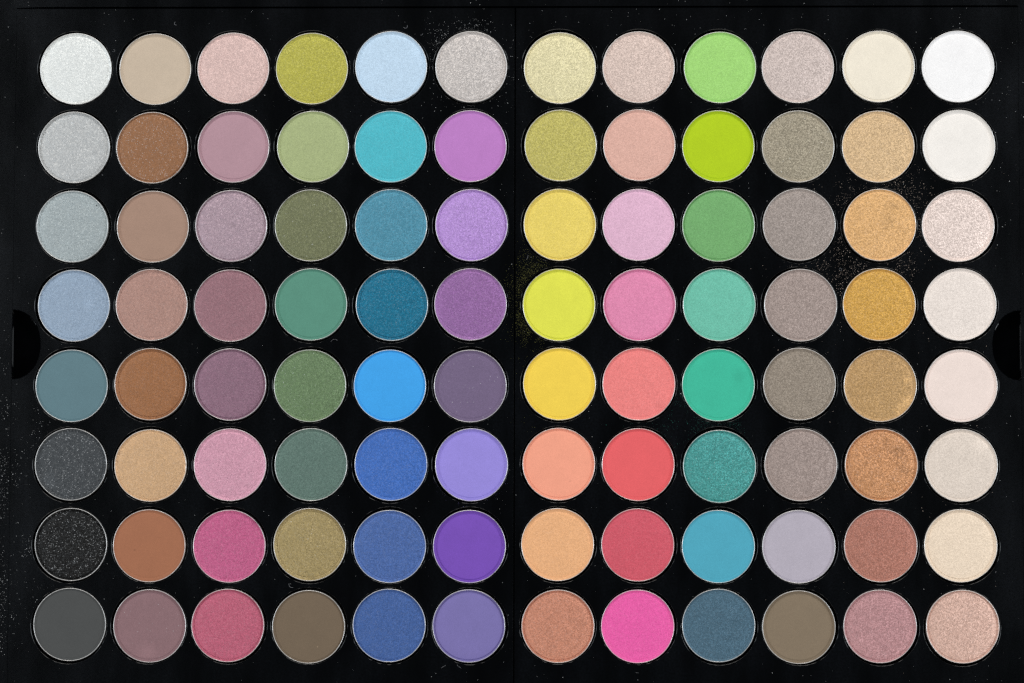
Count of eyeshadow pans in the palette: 96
